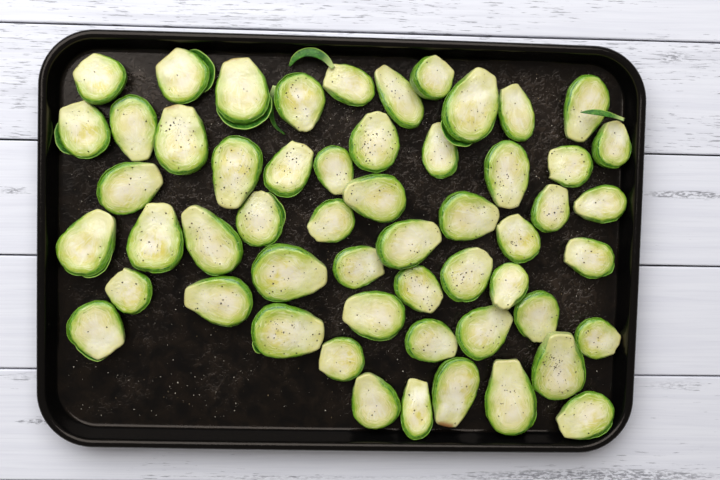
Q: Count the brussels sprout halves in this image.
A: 55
